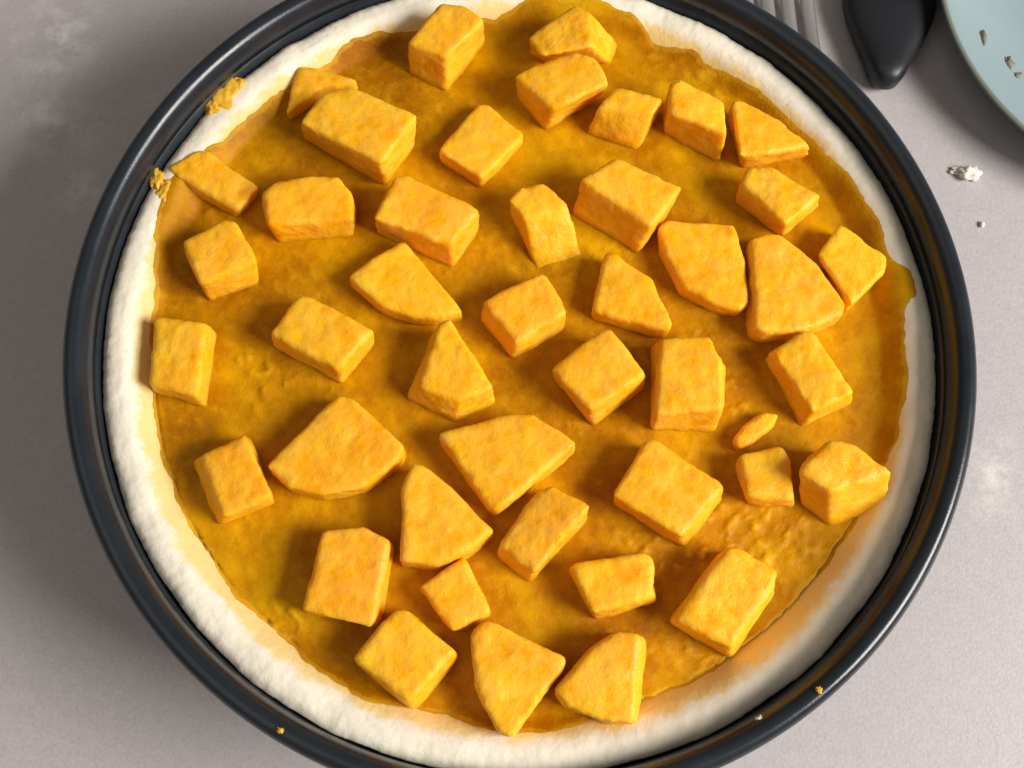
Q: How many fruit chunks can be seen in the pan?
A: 44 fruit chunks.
